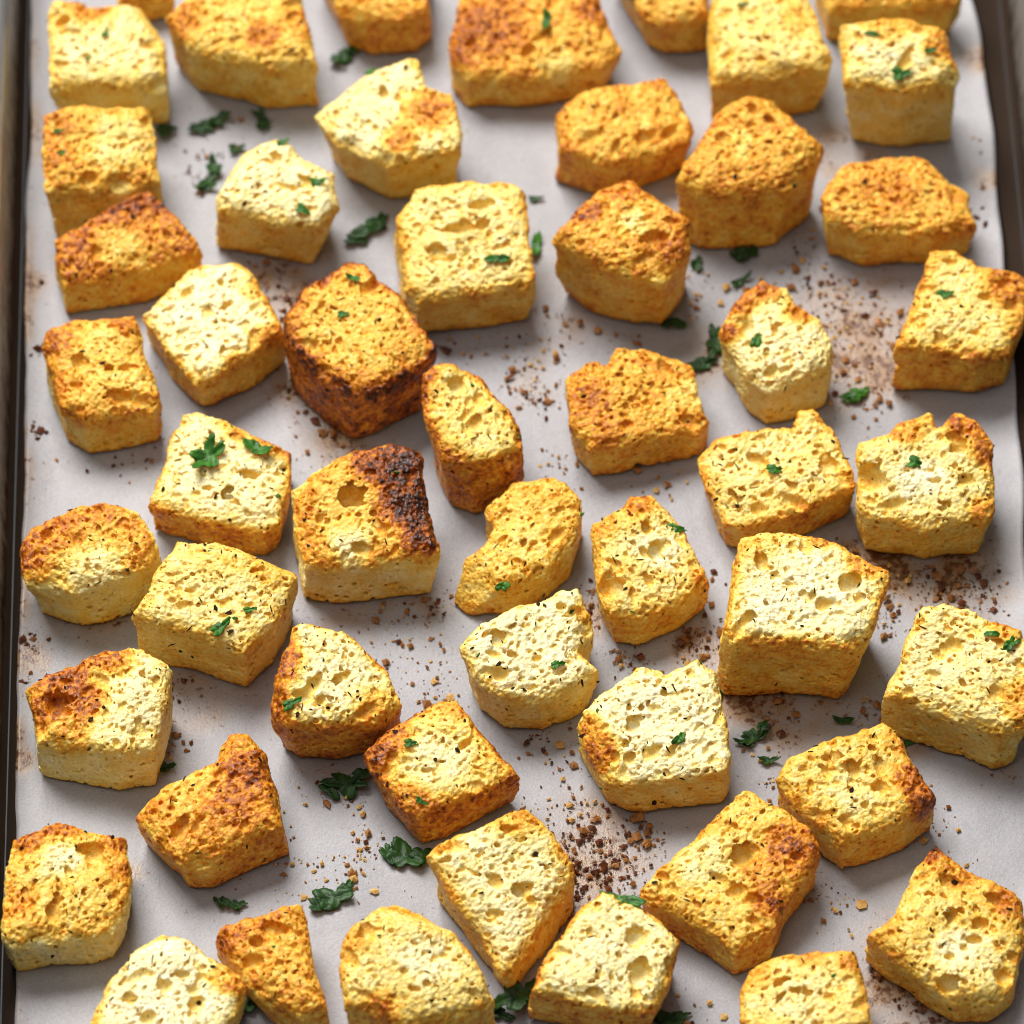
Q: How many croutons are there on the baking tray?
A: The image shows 51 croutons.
